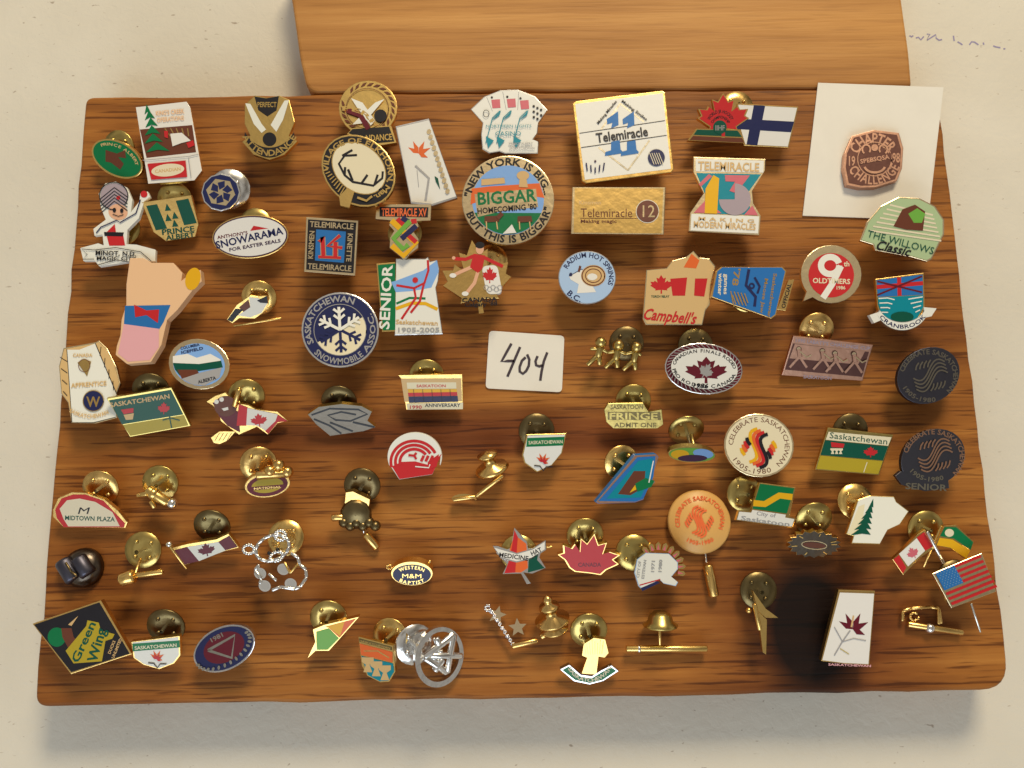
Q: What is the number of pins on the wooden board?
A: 79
